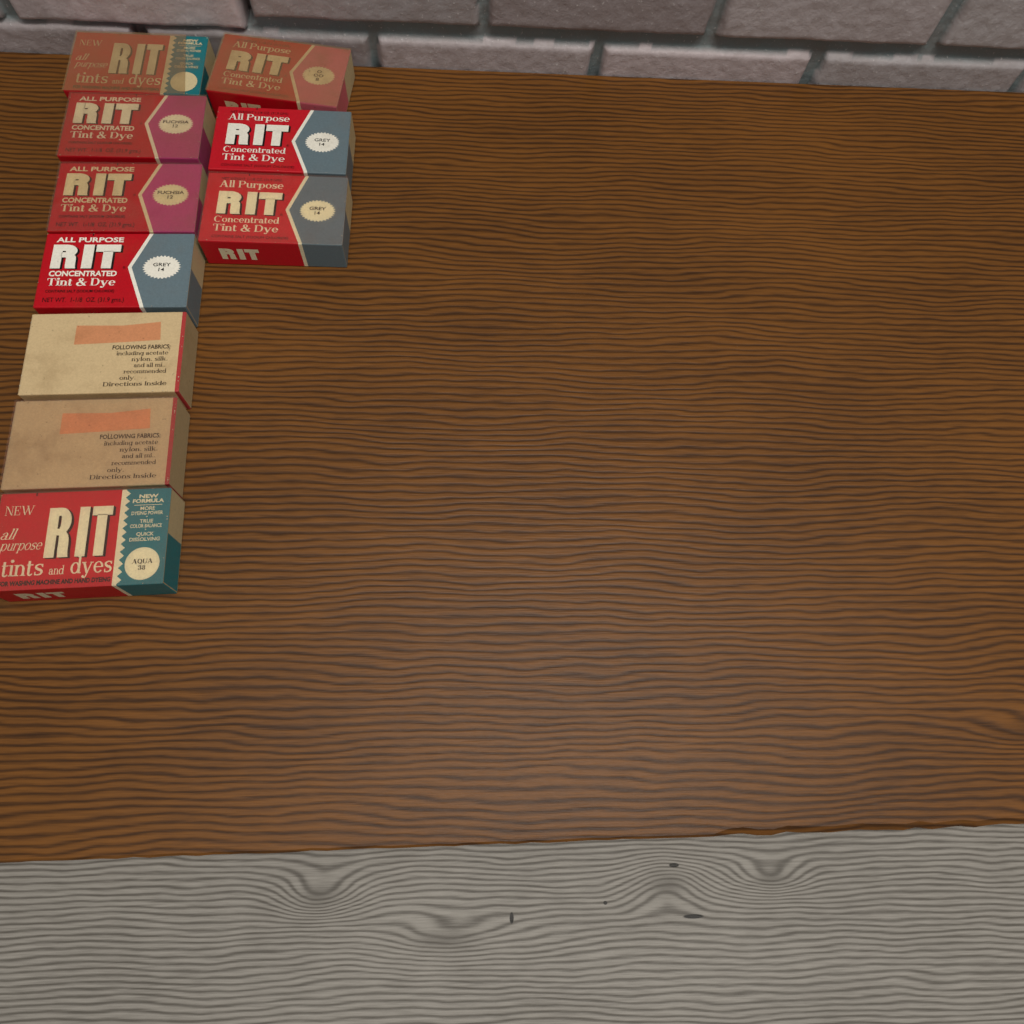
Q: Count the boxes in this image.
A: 10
